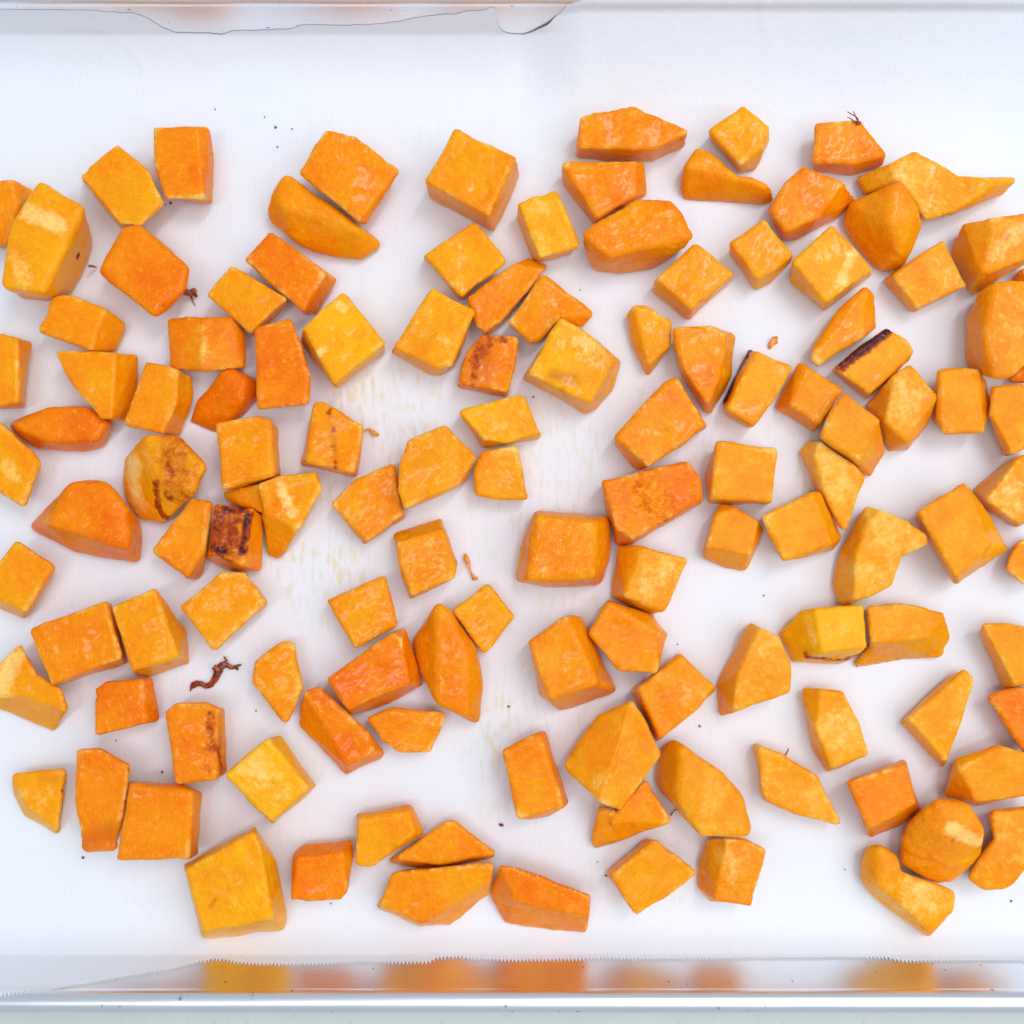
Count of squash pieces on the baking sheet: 124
